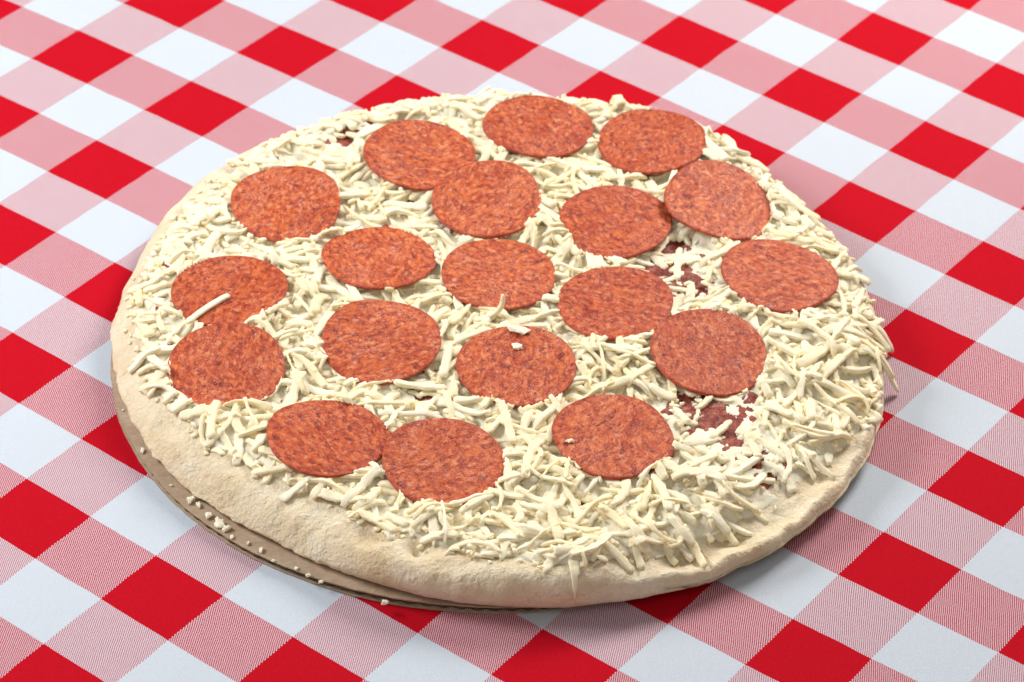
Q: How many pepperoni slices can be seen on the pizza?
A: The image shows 19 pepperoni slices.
